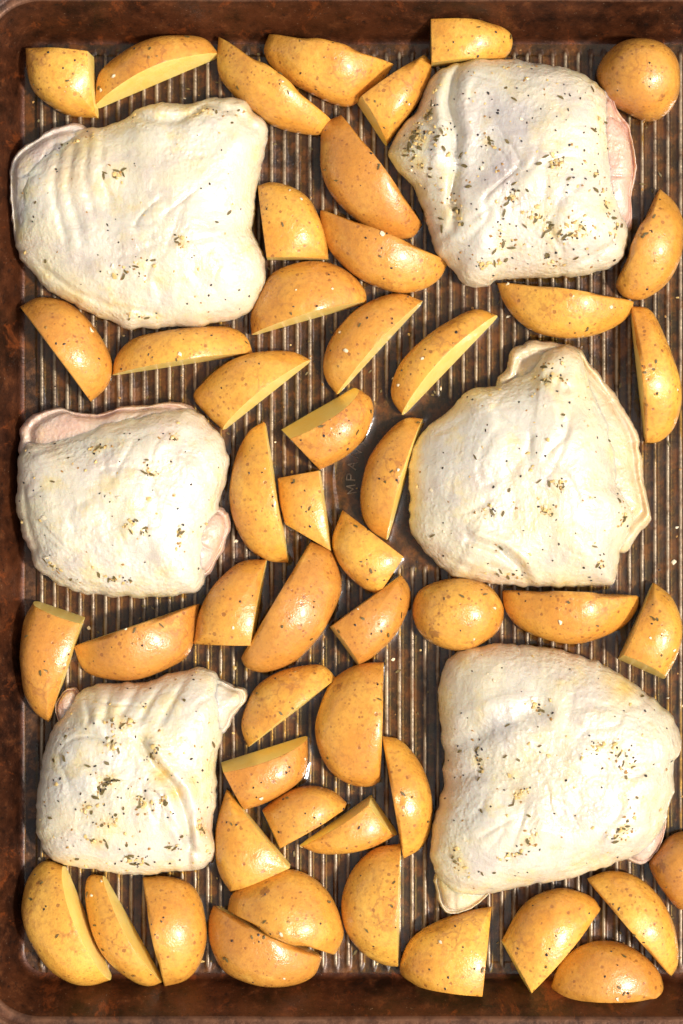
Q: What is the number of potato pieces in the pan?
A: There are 50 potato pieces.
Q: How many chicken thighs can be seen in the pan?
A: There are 6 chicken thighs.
